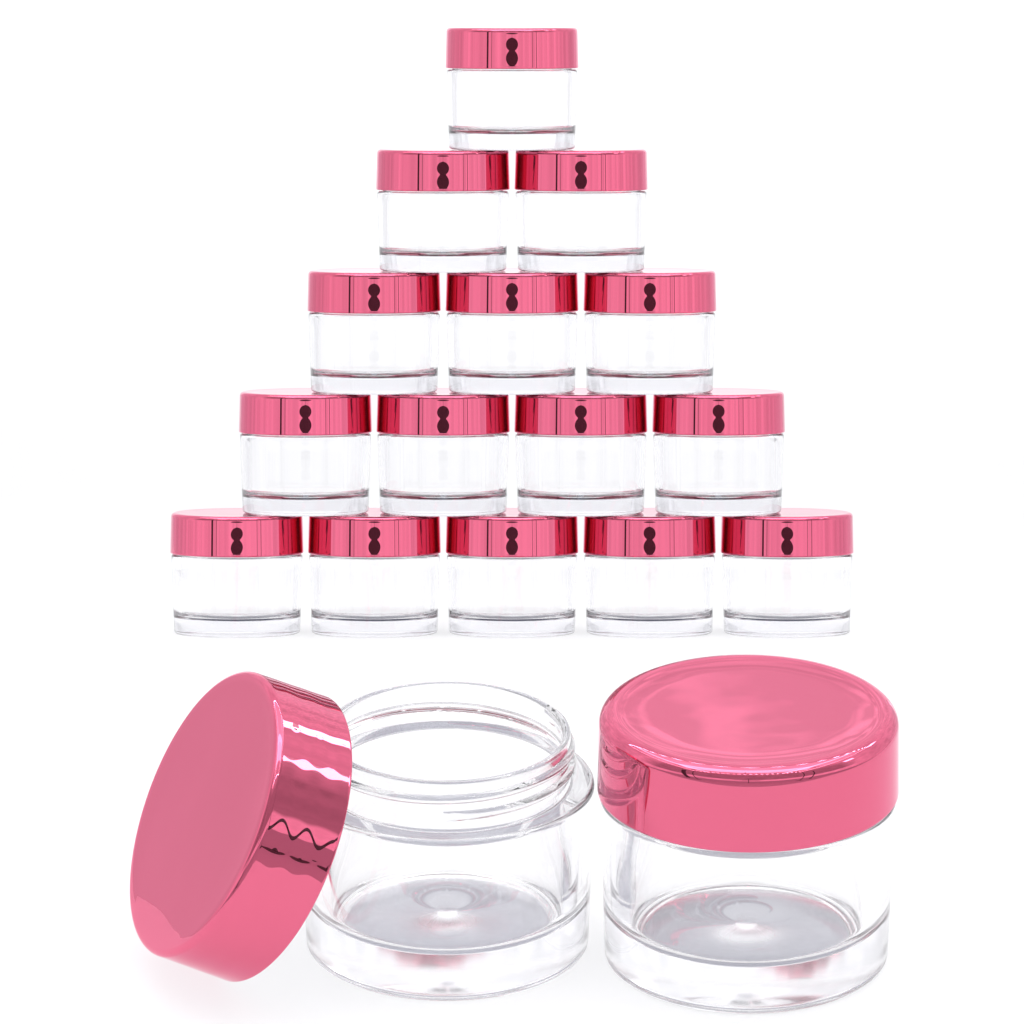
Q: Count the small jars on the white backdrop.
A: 15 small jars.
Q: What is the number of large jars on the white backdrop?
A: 2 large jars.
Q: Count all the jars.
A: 17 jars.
